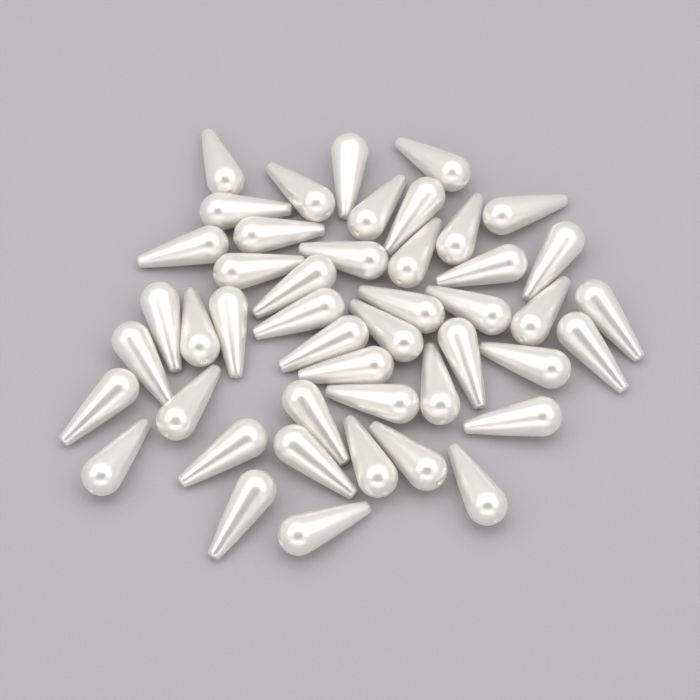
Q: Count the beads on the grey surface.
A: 46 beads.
